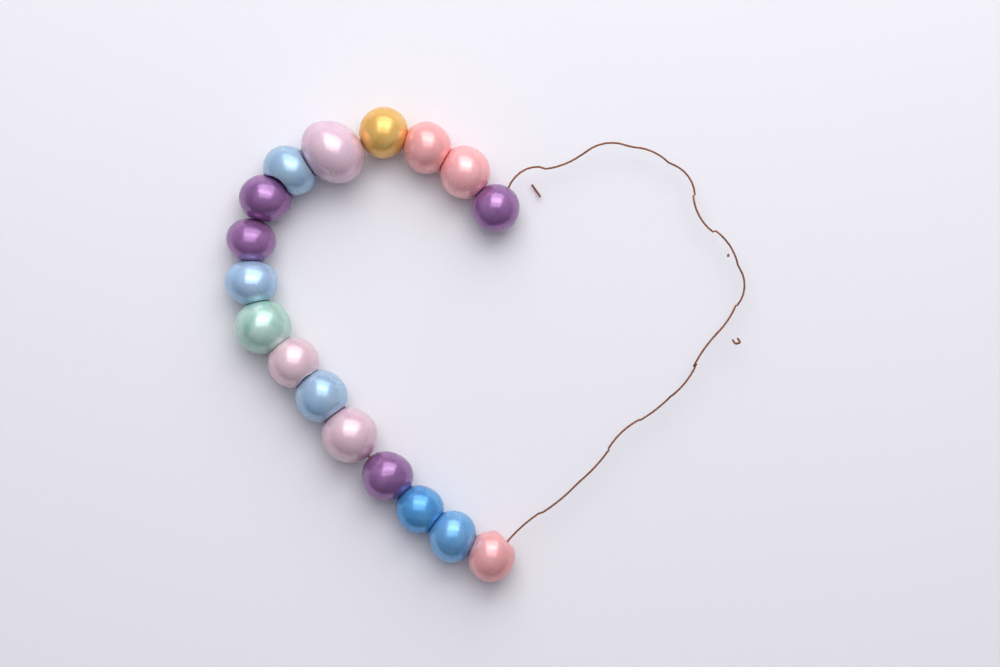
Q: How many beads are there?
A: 17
